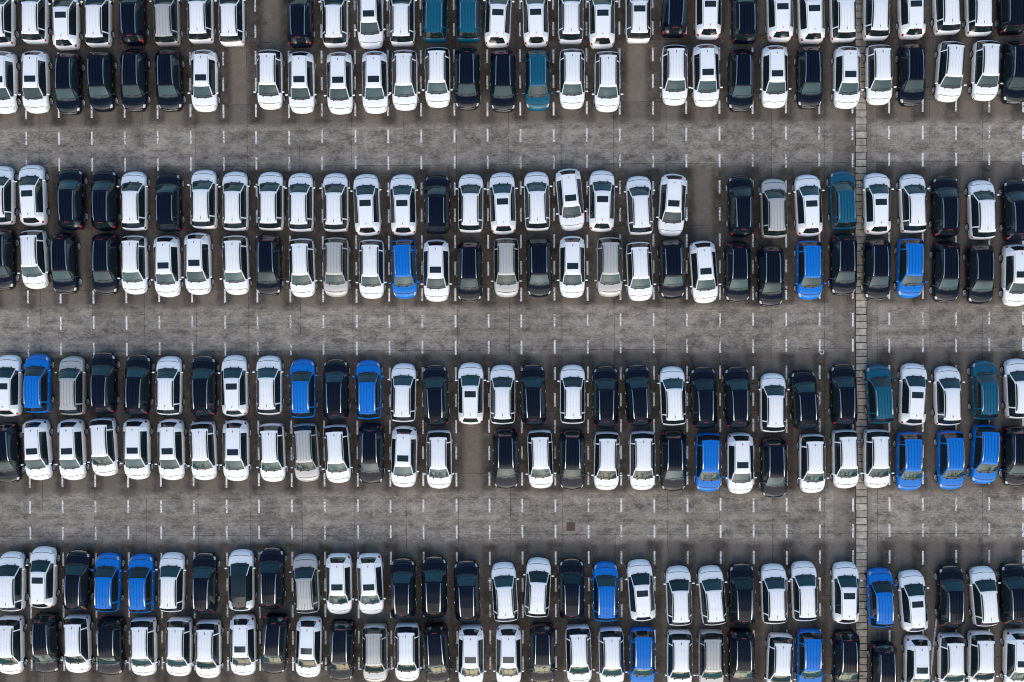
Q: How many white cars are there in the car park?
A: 138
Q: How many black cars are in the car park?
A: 73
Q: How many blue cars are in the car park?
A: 16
